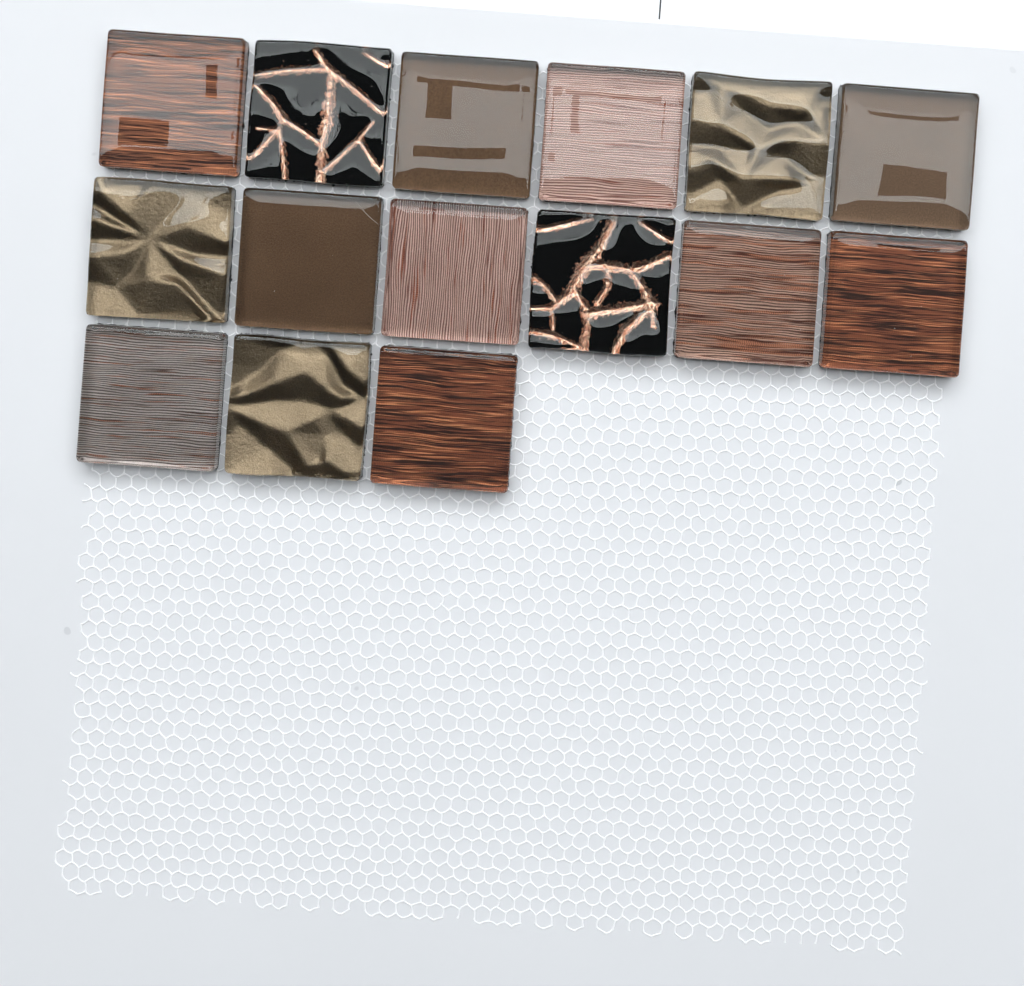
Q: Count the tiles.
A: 15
